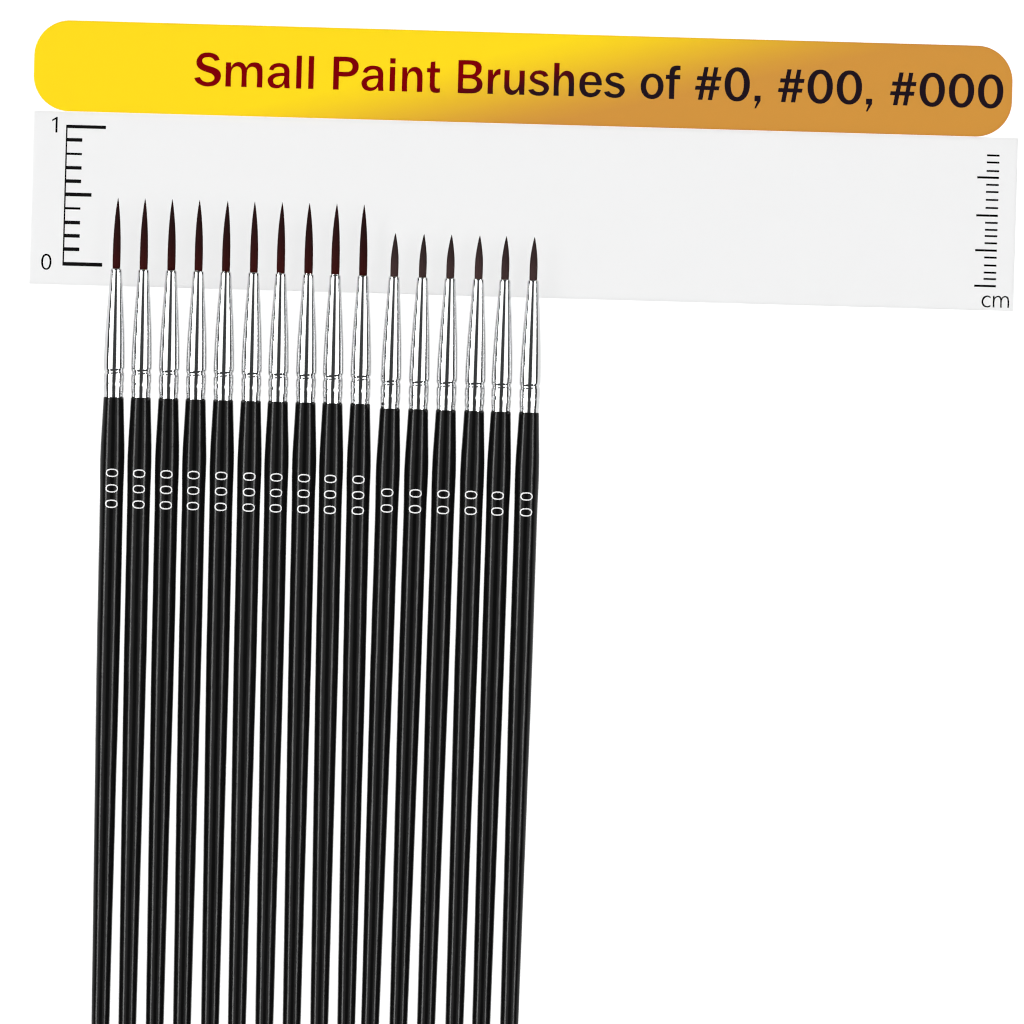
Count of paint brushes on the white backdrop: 16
